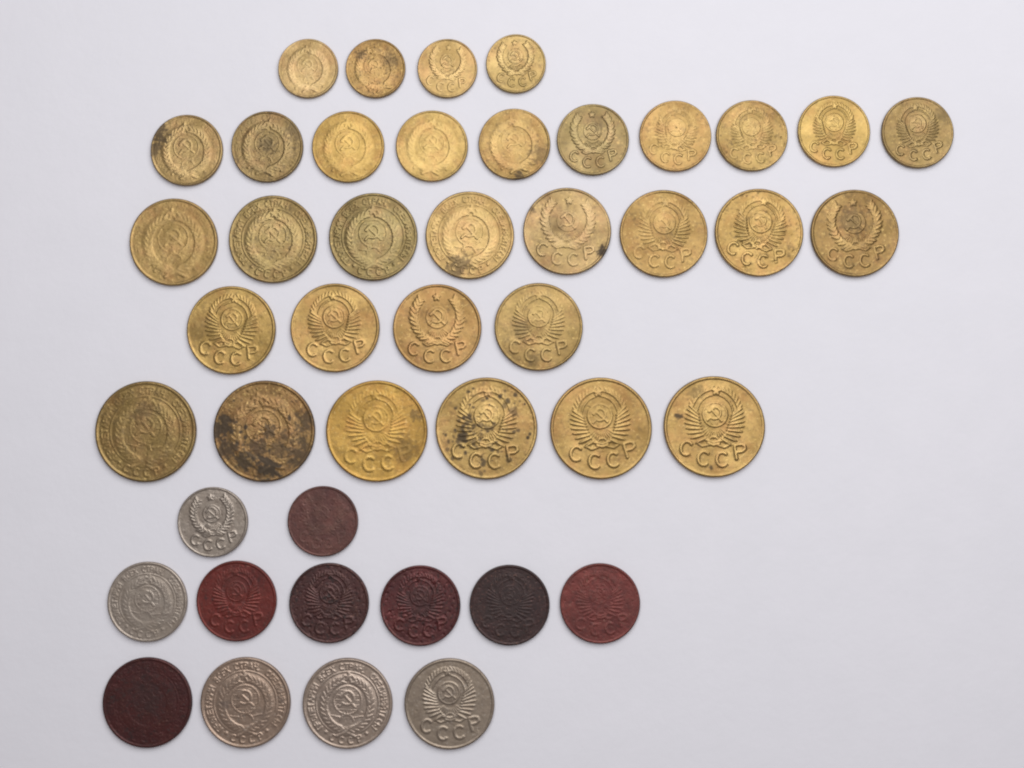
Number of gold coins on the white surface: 32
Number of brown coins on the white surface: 7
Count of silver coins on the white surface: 5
